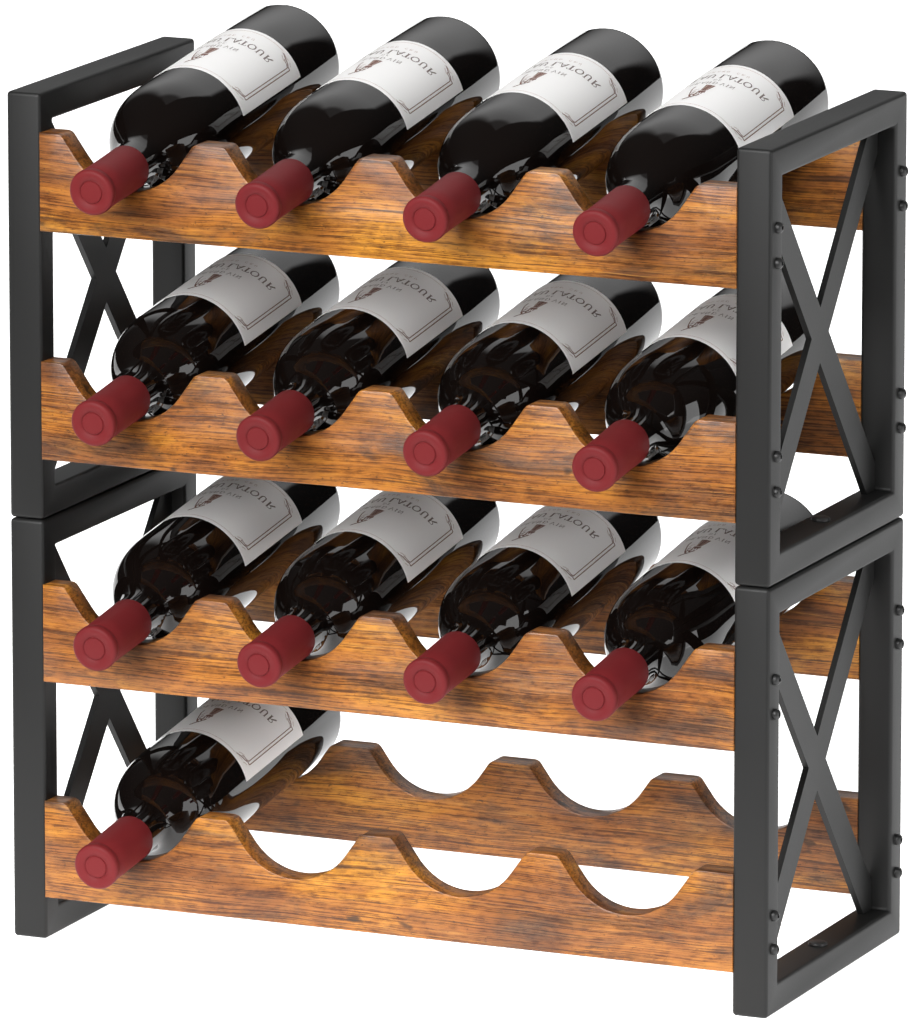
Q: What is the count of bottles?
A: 13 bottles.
